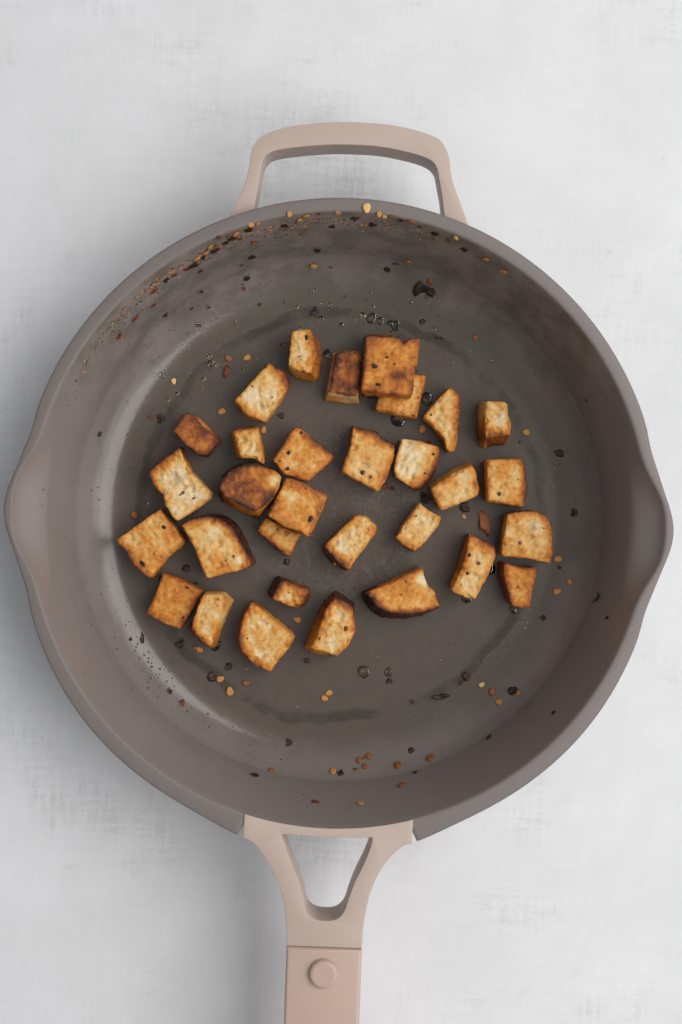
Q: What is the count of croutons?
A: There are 31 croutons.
